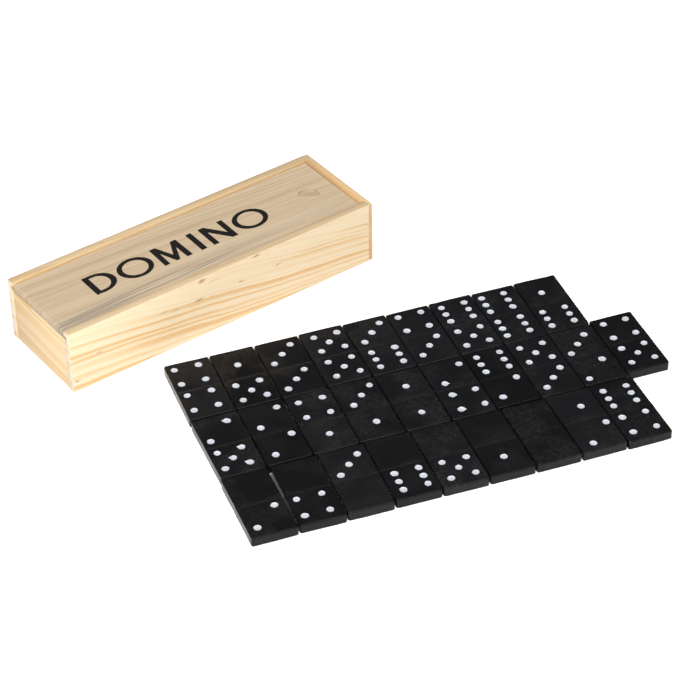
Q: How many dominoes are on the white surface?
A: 28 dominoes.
